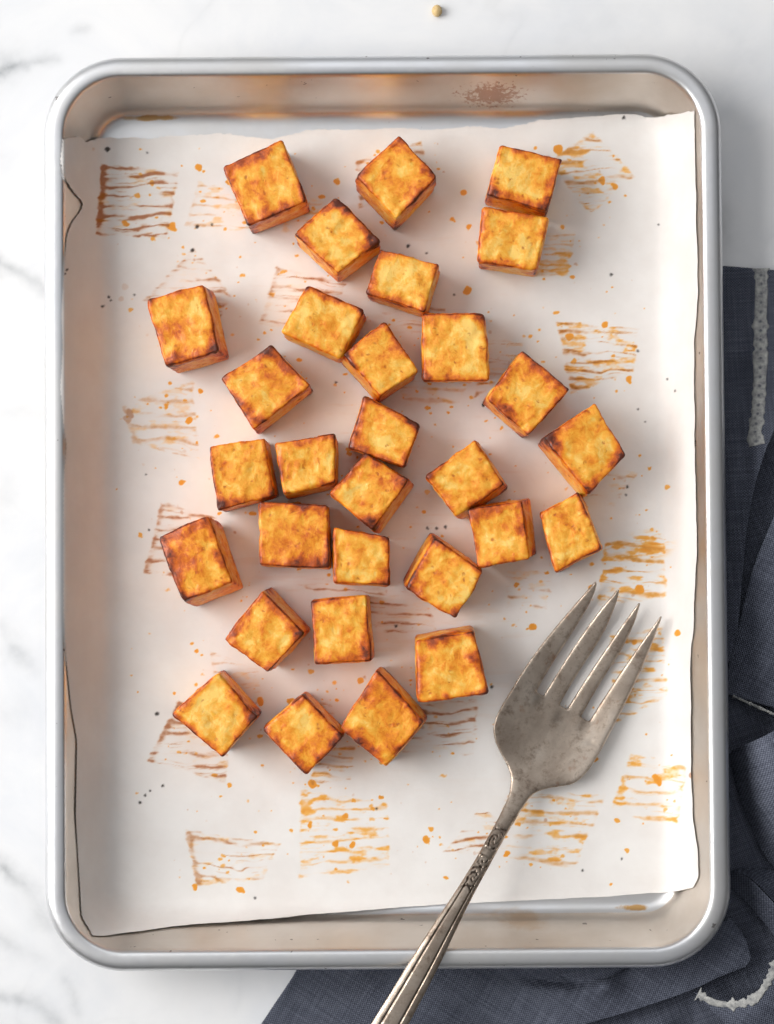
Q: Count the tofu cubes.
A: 30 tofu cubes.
